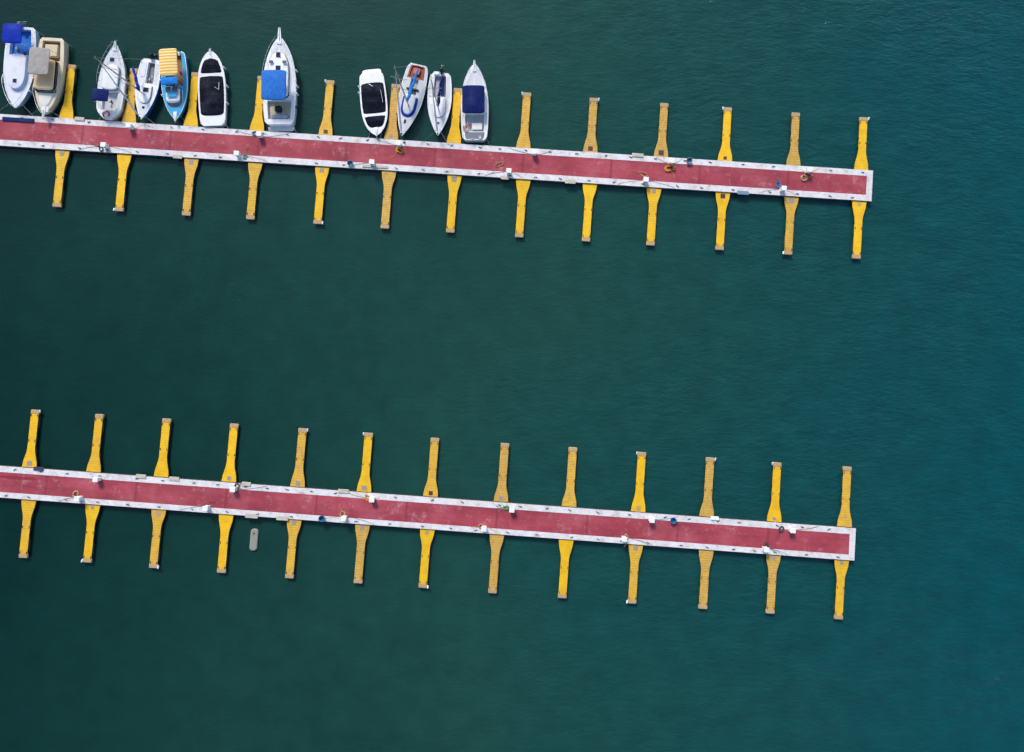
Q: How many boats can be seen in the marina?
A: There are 11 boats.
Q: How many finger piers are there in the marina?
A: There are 52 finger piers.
